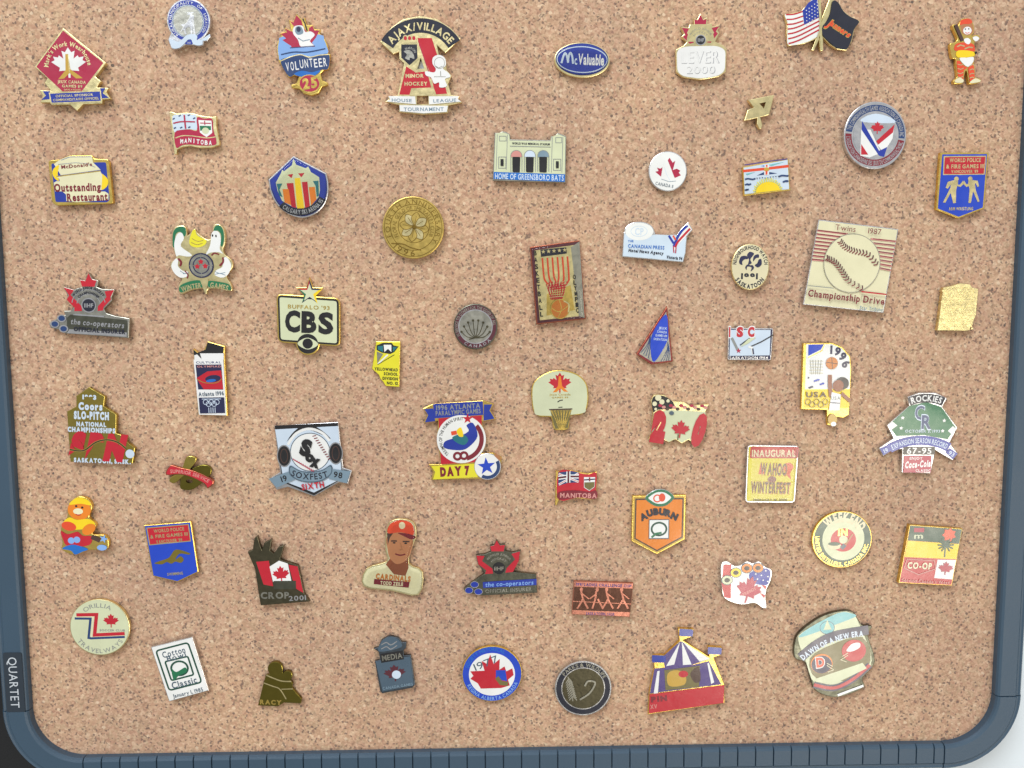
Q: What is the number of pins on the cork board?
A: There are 59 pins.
